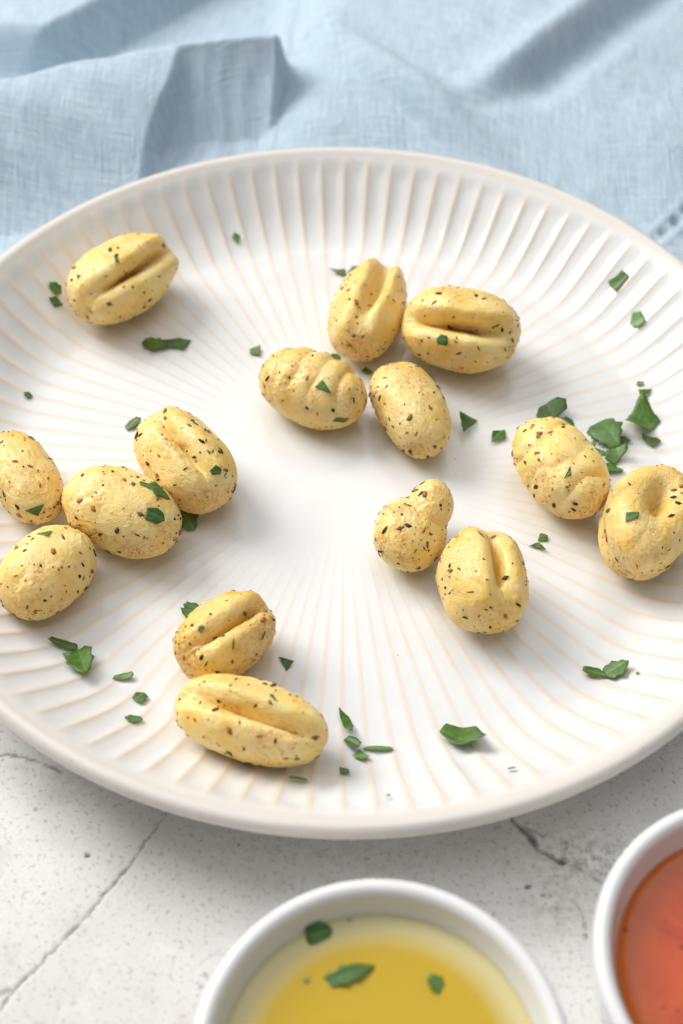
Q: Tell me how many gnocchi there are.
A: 15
